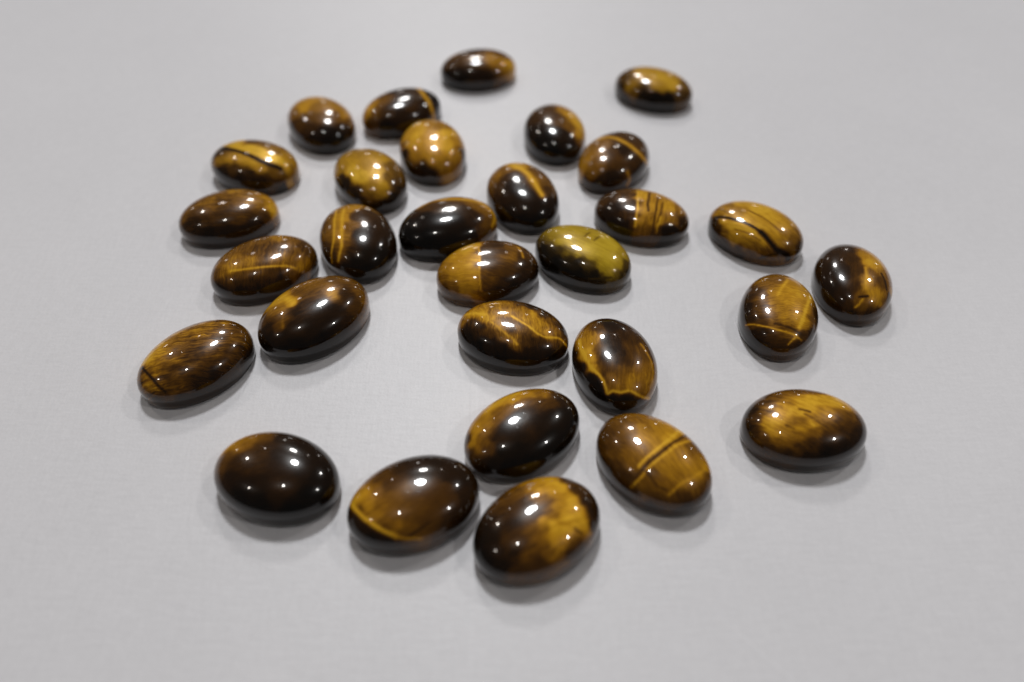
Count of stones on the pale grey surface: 30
